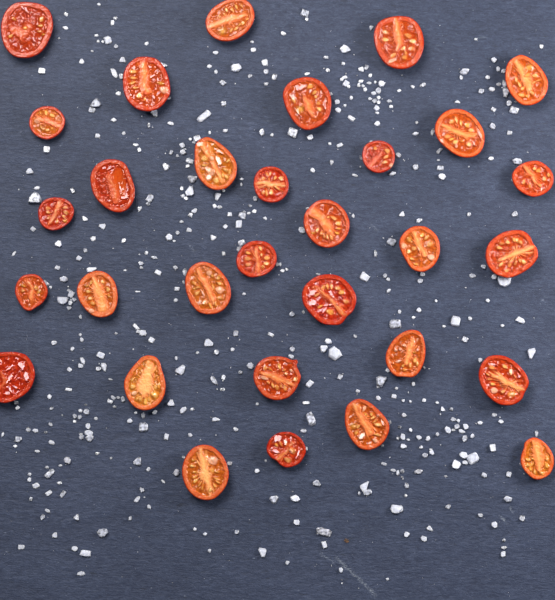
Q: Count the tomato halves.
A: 31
